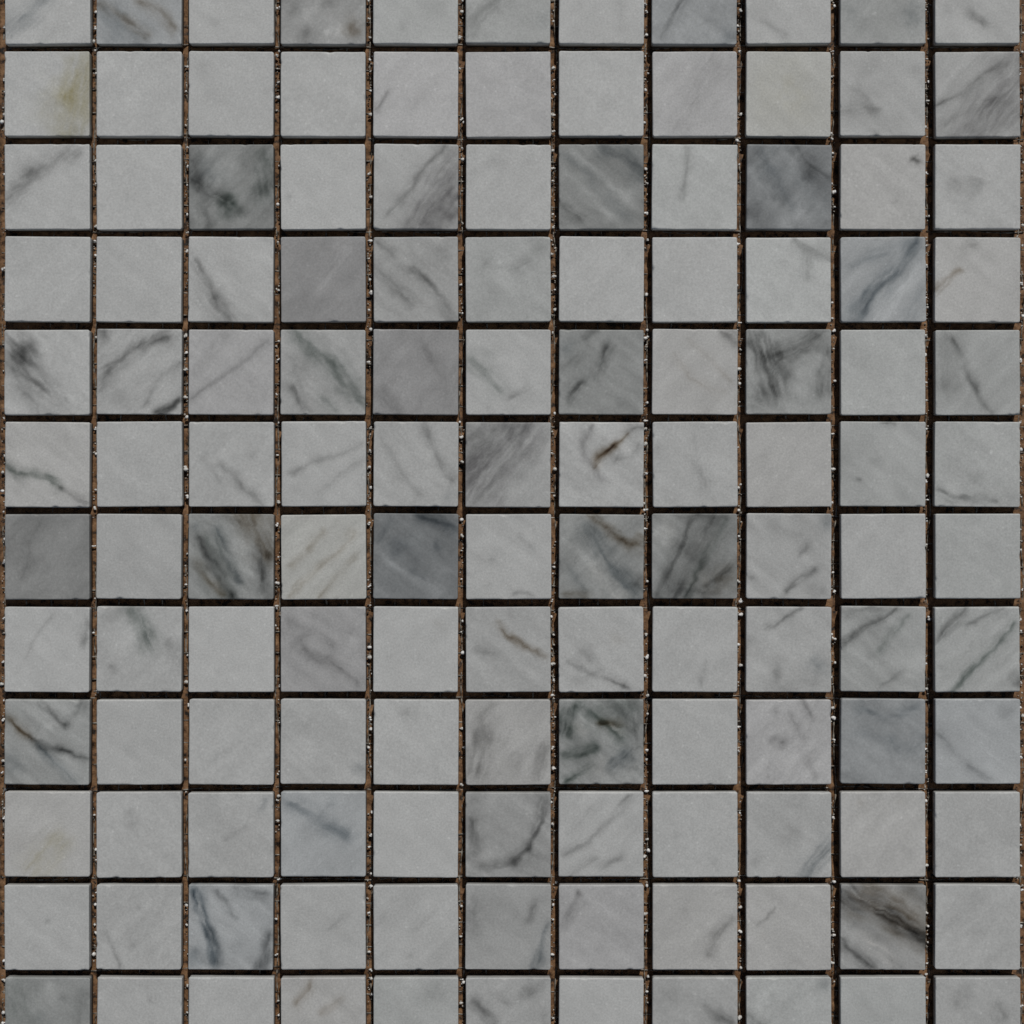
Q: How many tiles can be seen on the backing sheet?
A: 132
